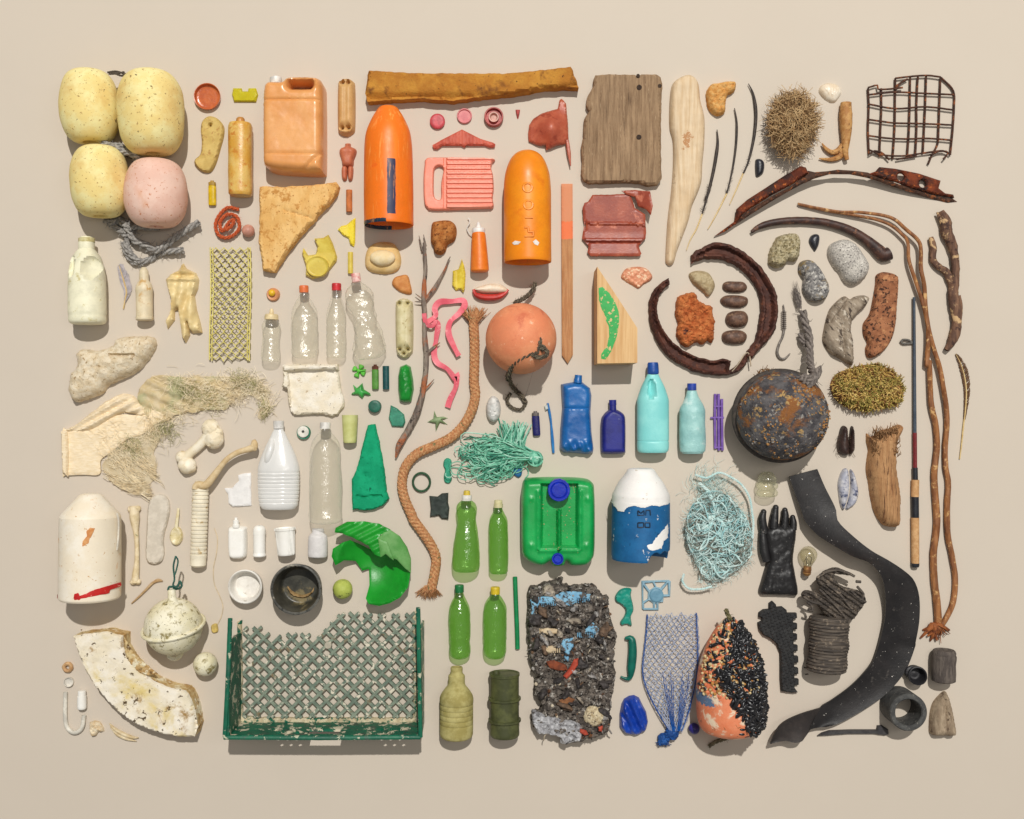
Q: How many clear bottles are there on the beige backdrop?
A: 5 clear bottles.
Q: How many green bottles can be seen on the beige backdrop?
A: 4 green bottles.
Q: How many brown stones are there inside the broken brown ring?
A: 4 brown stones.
